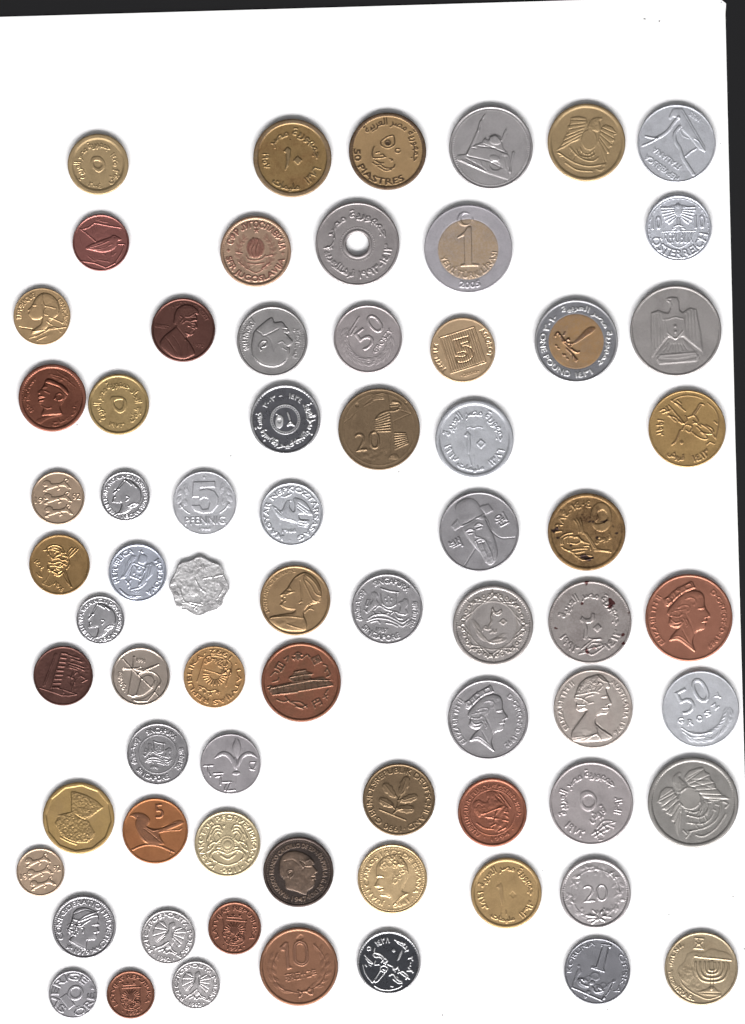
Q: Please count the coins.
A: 70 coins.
